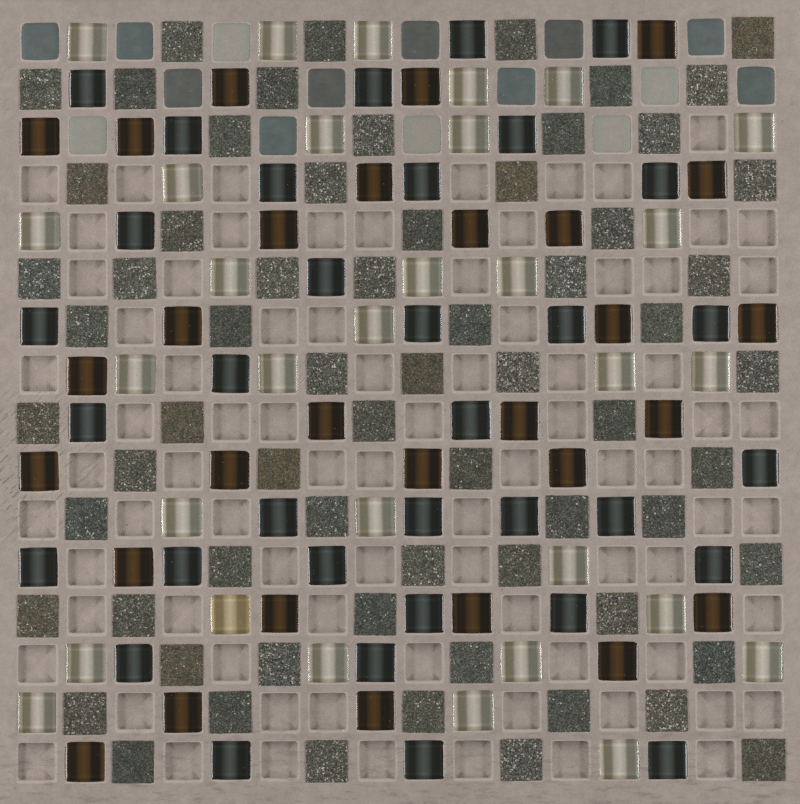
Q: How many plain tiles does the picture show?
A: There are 15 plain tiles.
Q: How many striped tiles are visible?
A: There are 94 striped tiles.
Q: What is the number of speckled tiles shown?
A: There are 67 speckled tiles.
